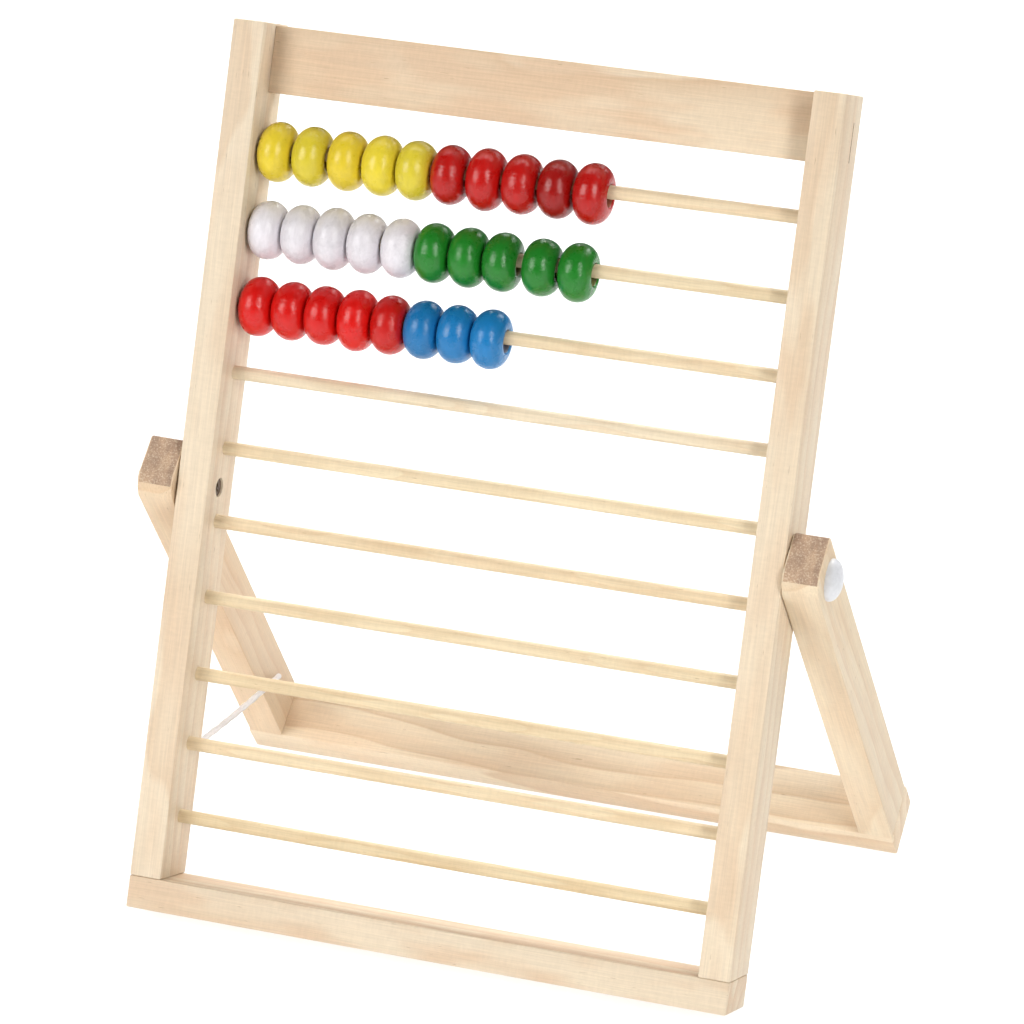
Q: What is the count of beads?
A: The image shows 28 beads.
